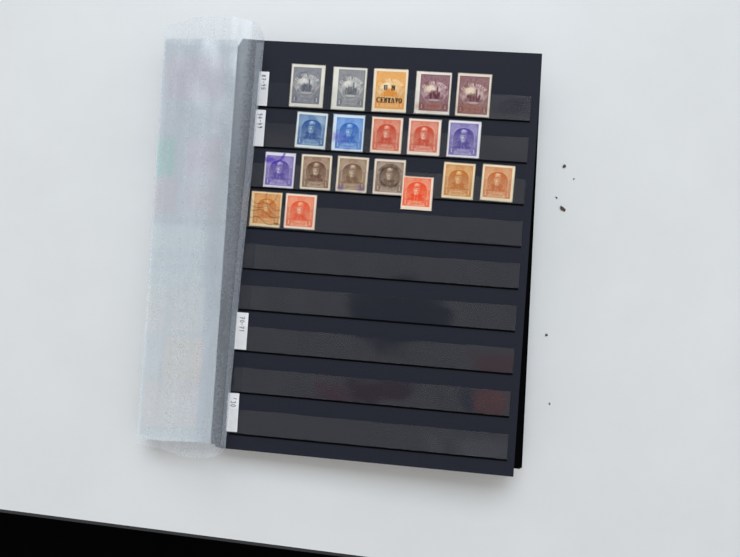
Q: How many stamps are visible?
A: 19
